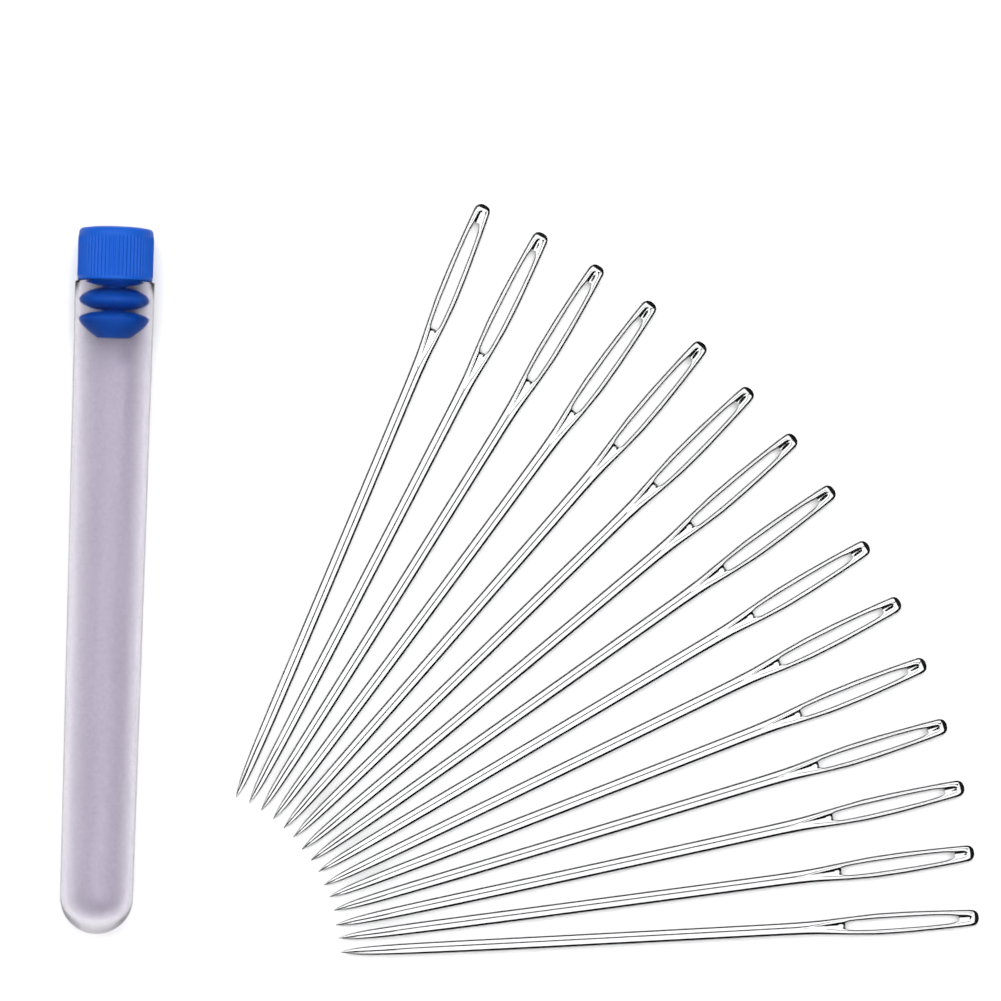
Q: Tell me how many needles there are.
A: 15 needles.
